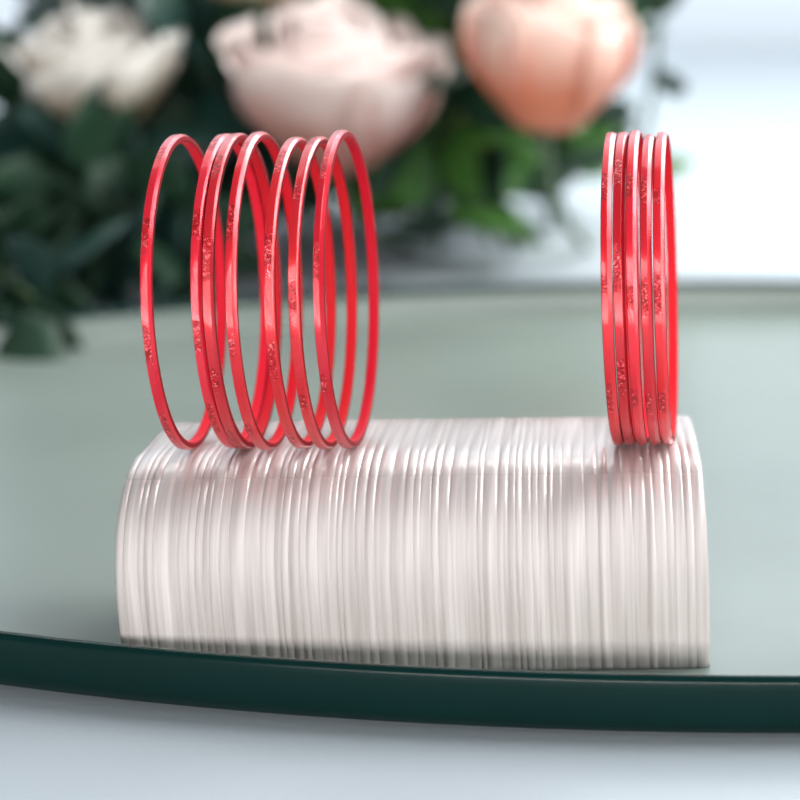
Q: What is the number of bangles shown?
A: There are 12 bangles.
